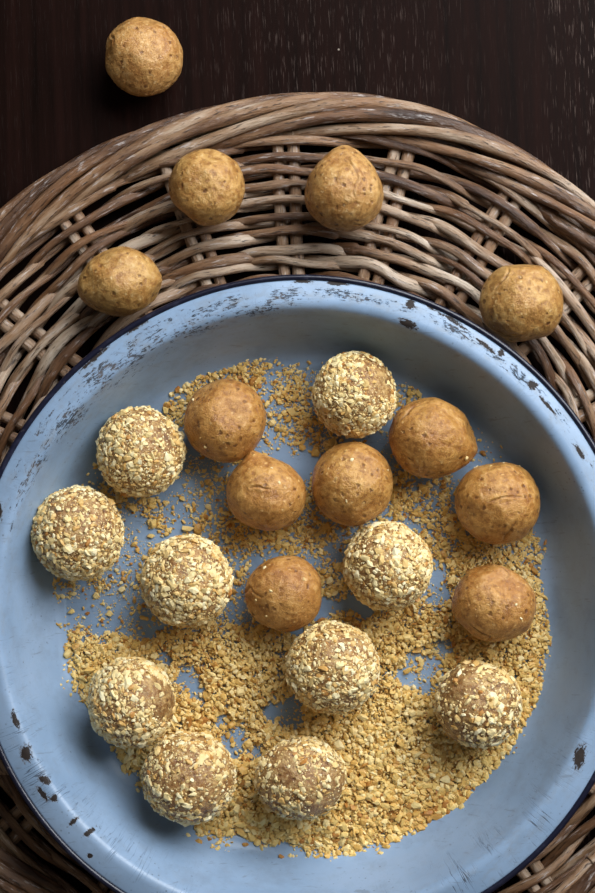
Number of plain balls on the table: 12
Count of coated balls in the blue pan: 10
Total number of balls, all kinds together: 22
